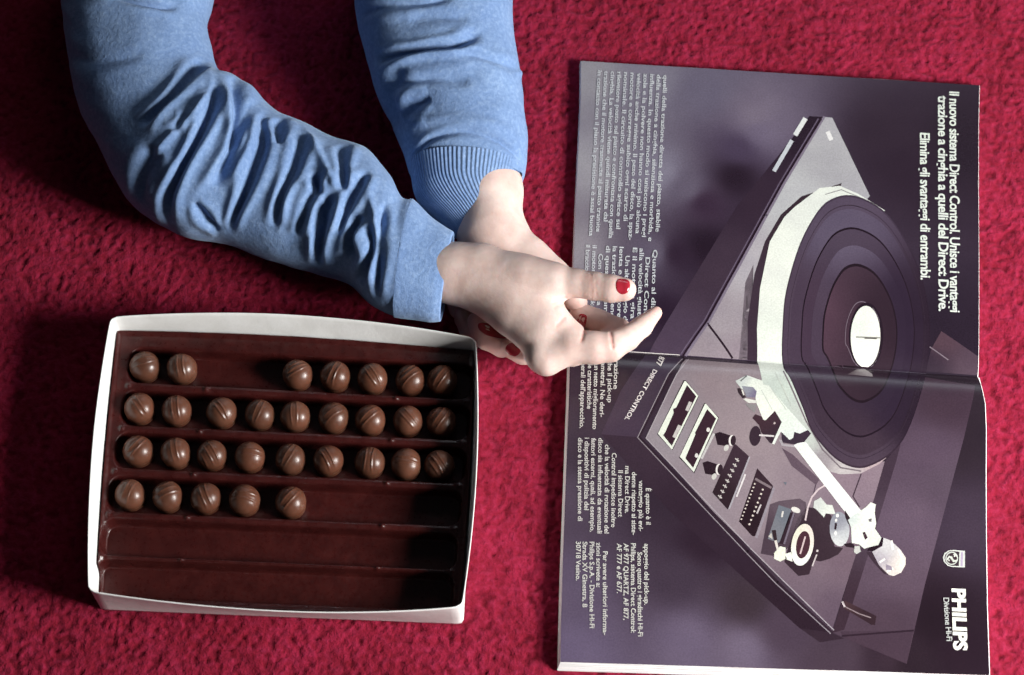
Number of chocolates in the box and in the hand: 30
